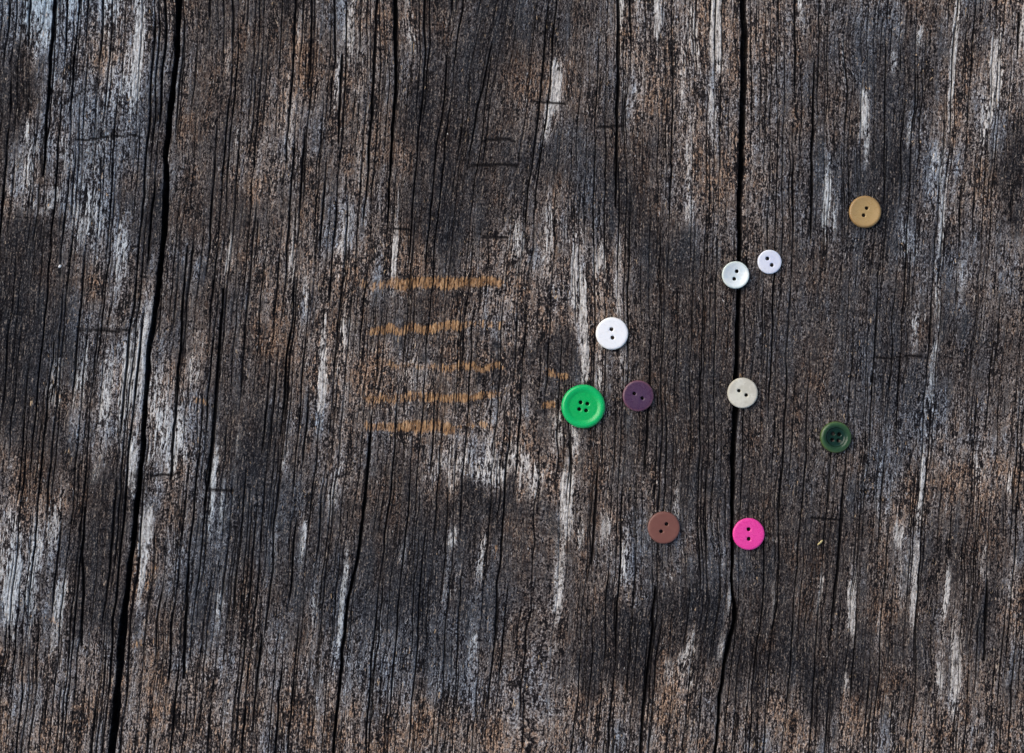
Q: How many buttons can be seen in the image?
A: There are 10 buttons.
